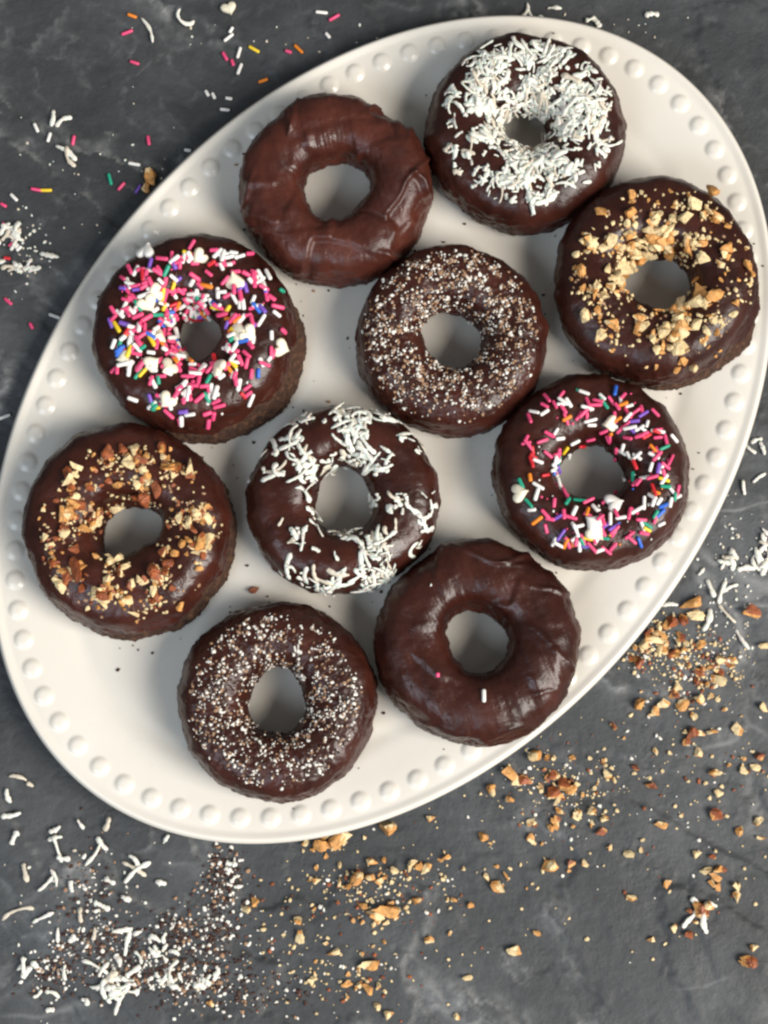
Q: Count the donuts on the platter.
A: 10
